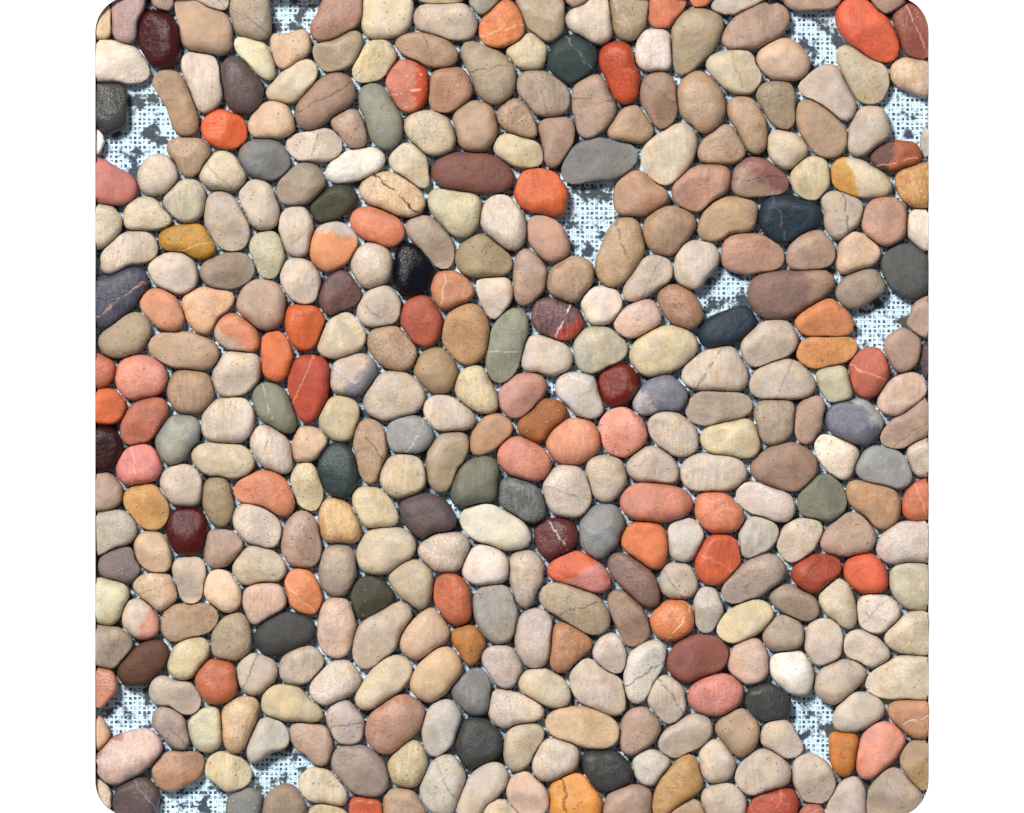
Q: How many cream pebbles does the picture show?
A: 172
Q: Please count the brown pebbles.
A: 112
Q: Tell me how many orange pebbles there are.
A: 59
